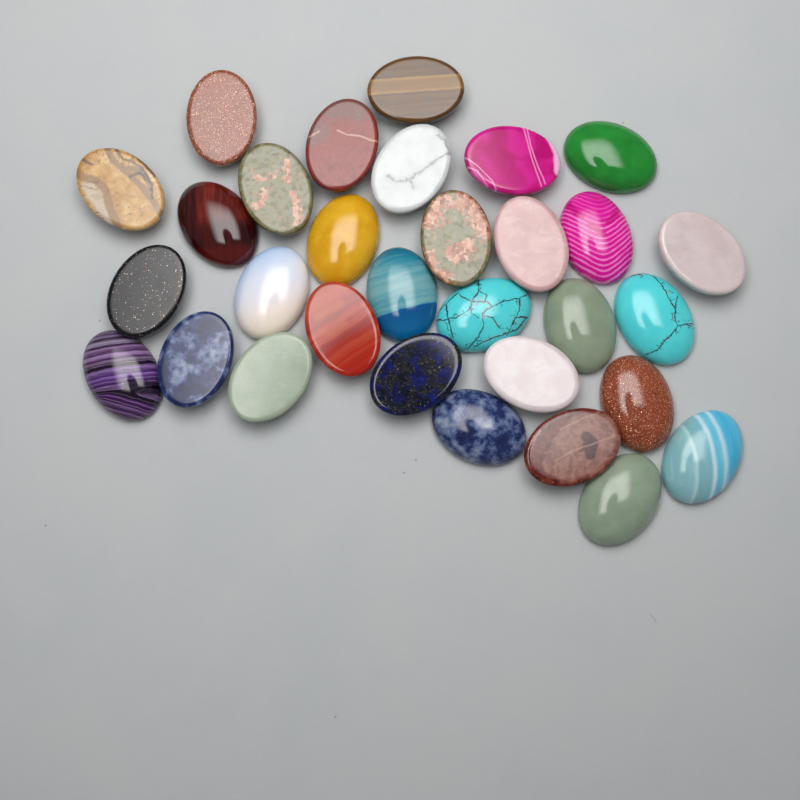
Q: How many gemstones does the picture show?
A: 31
